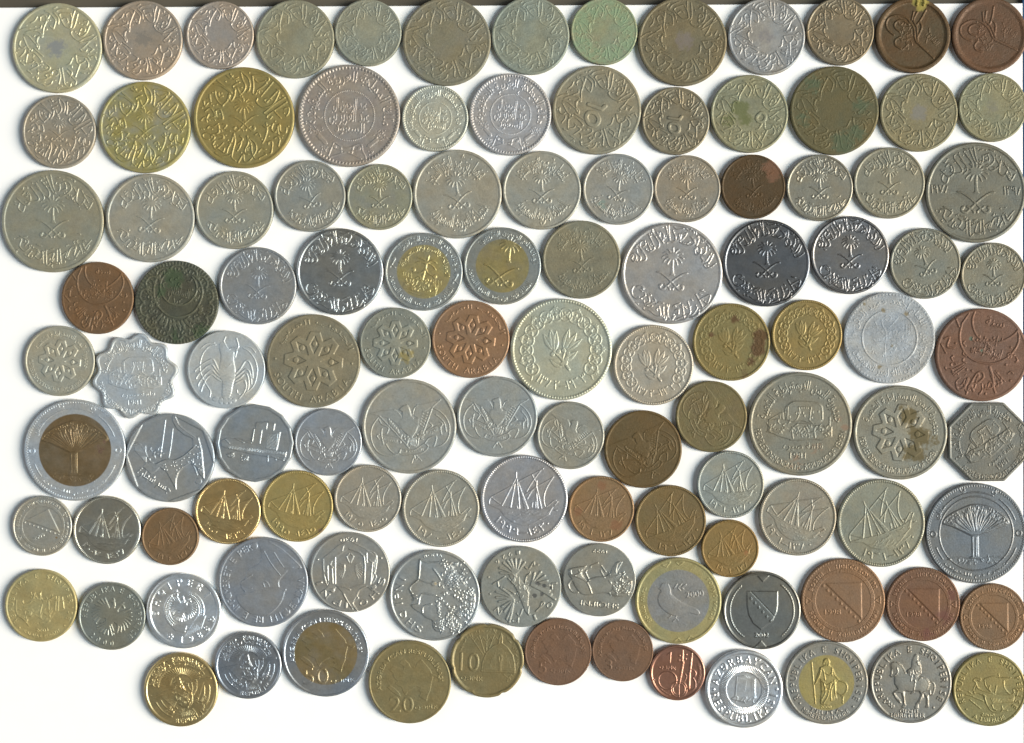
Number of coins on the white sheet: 114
